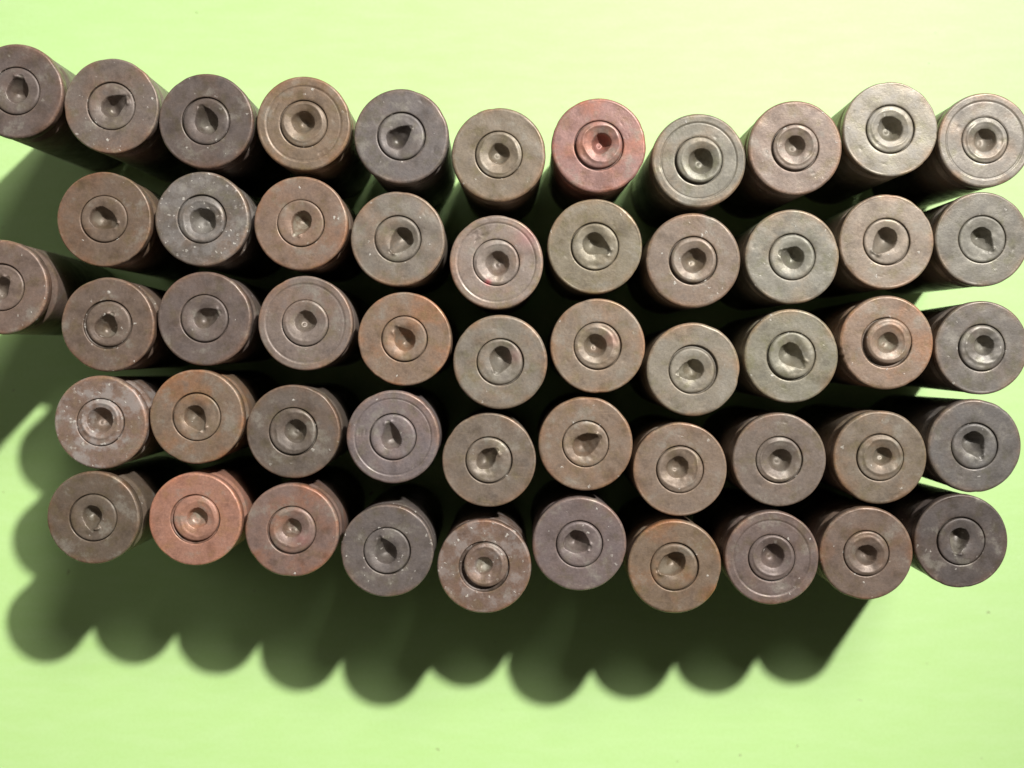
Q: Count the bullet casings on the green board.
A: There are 52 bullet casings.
